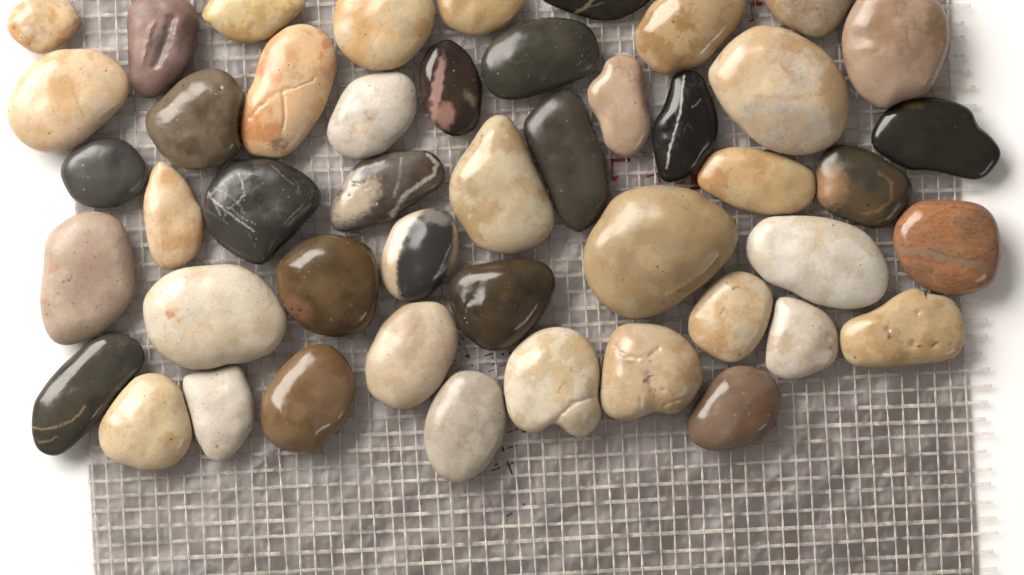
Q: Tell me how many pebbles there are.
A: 47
